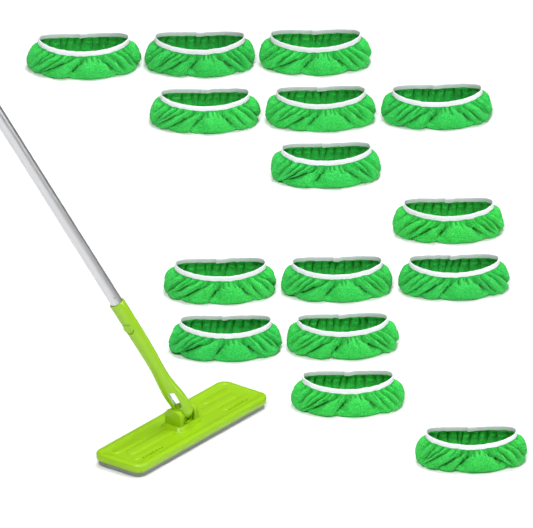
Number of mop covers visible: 15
